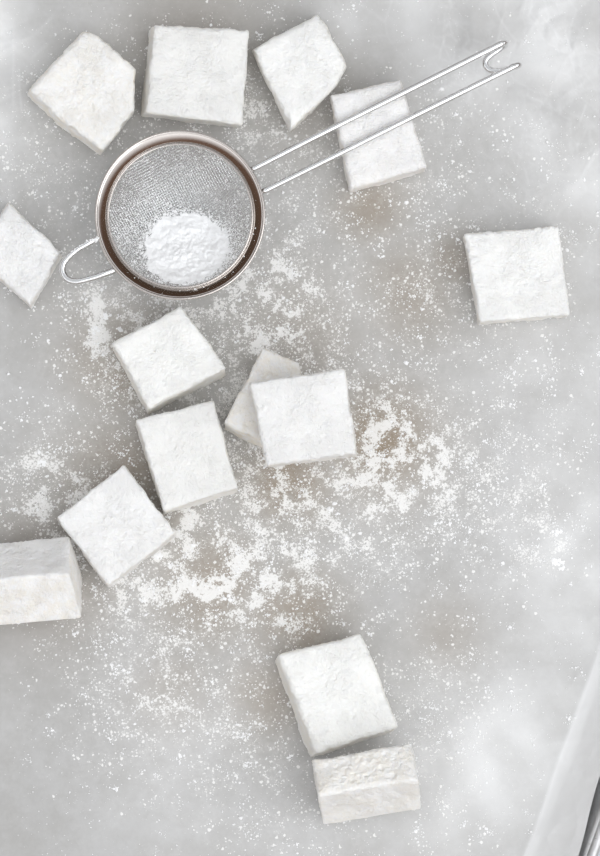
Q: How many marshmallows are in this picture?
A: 14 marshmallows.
